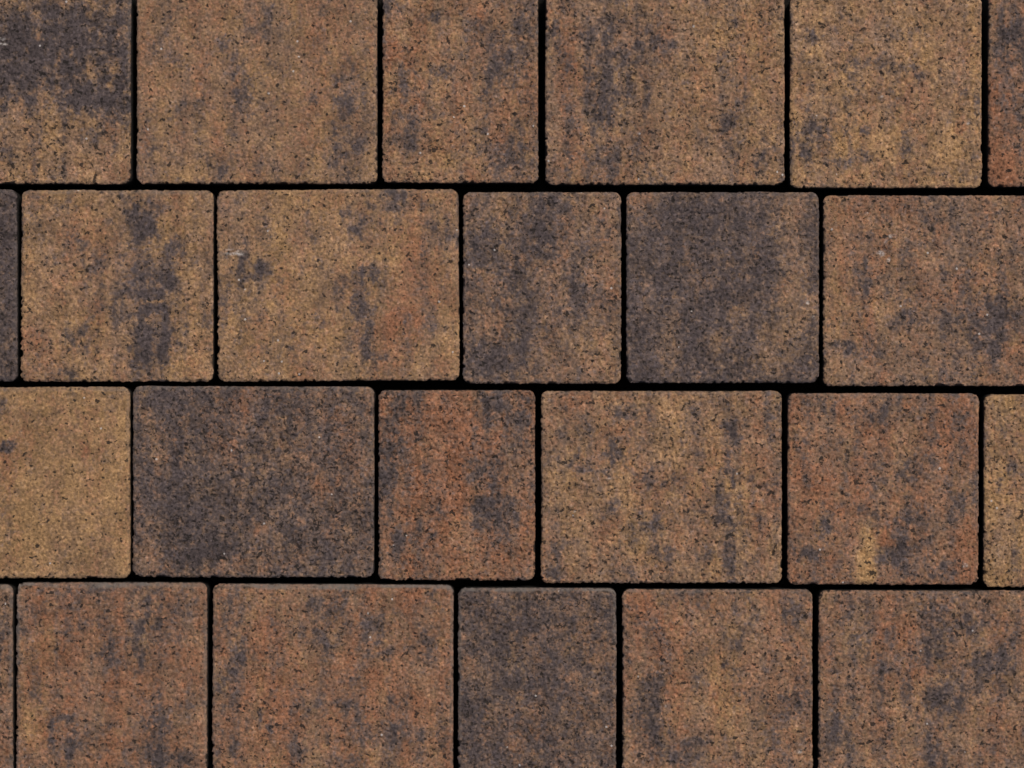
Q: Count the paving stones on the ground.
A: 24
